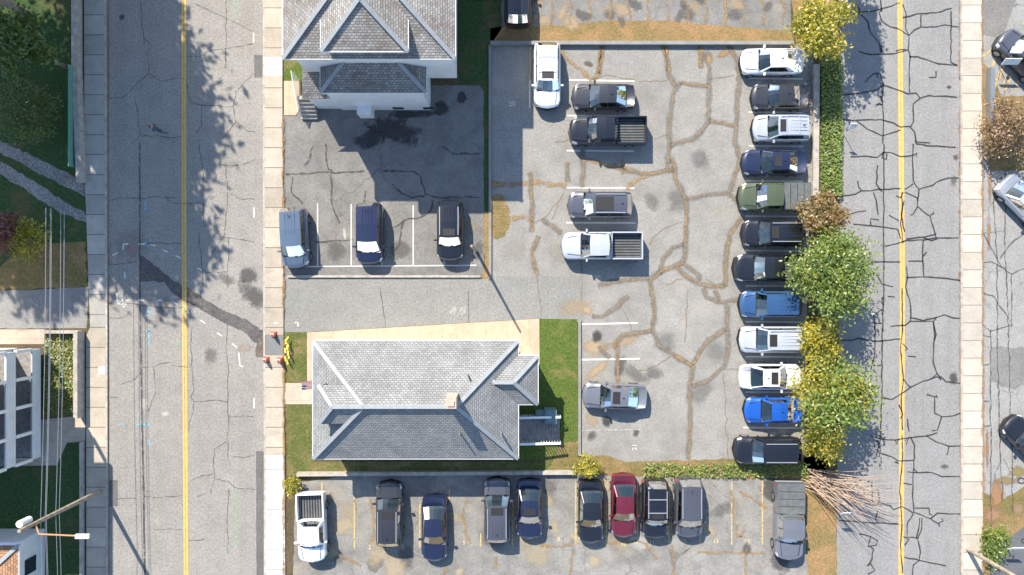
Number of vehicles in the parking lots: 35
